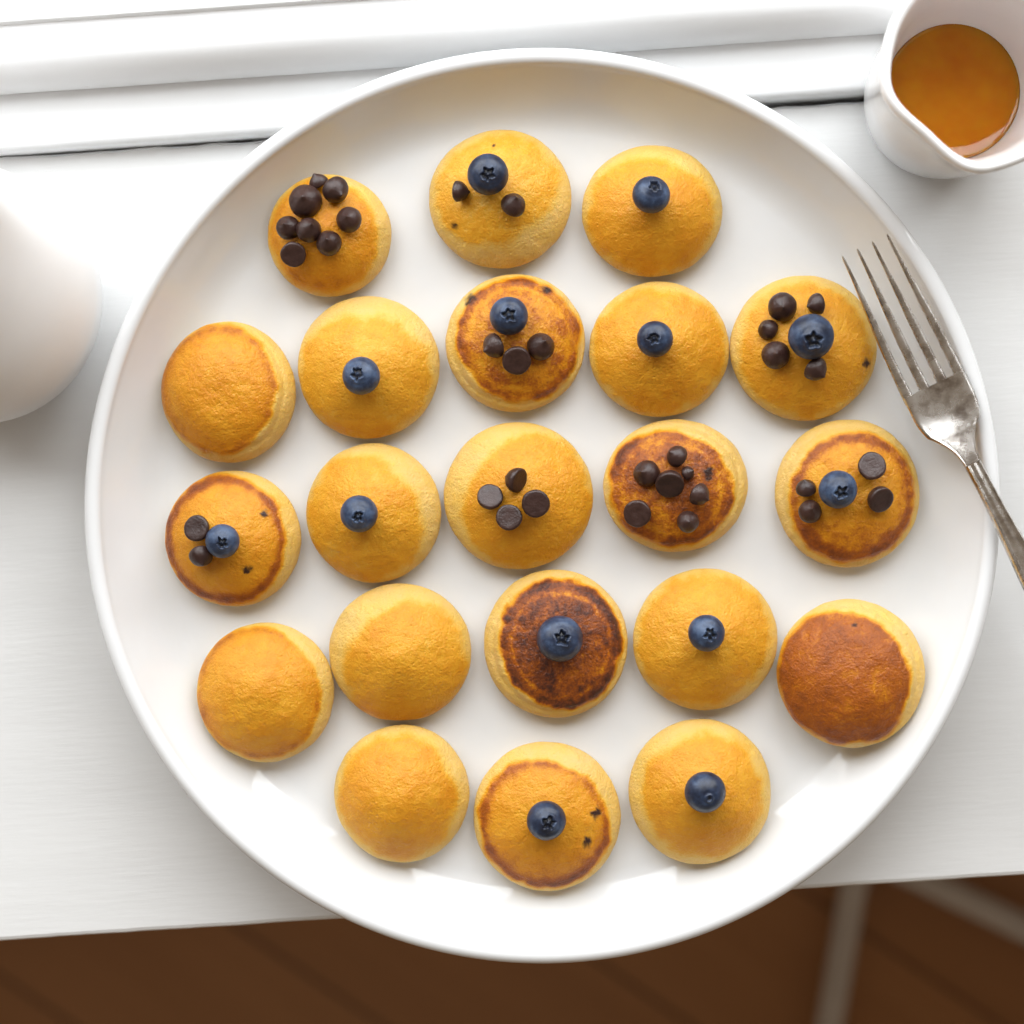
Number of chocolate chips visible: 35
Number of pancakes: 21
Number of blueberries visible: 13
